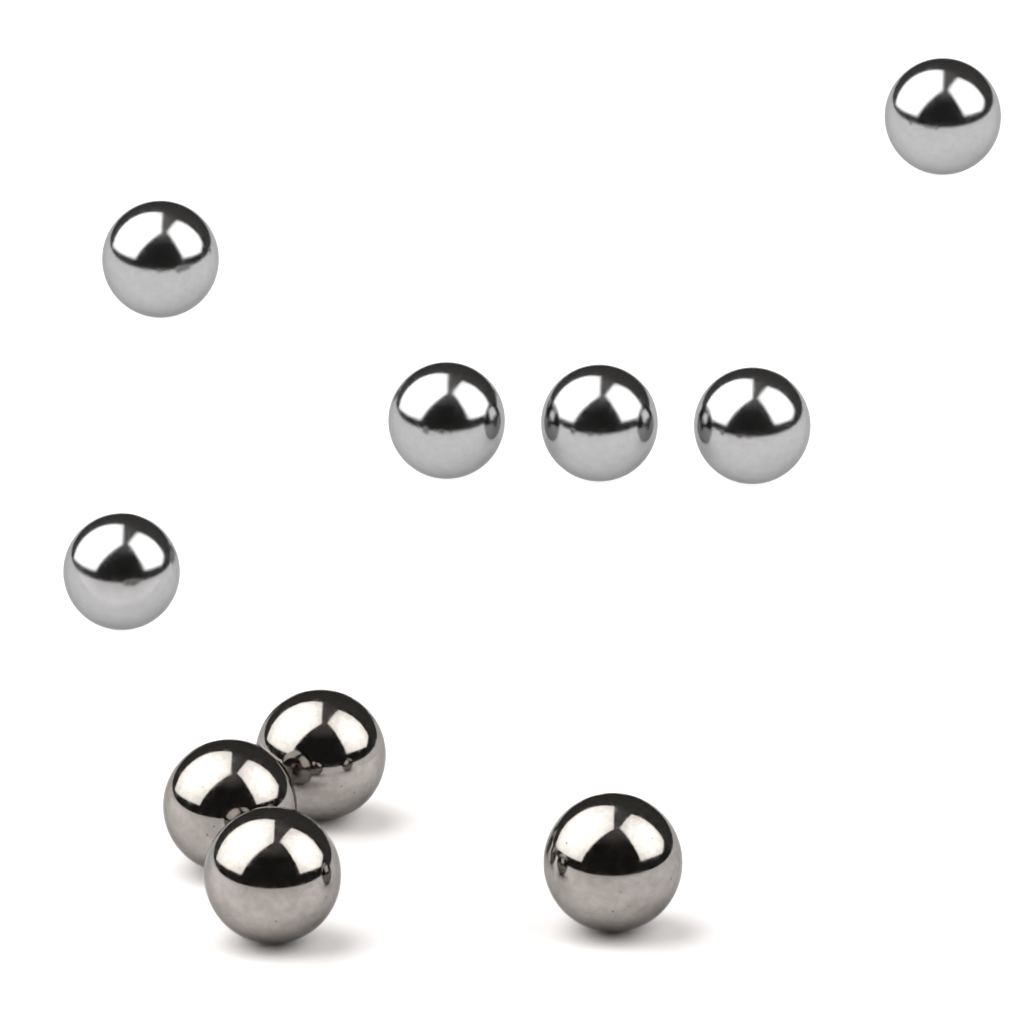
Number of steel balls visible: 10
